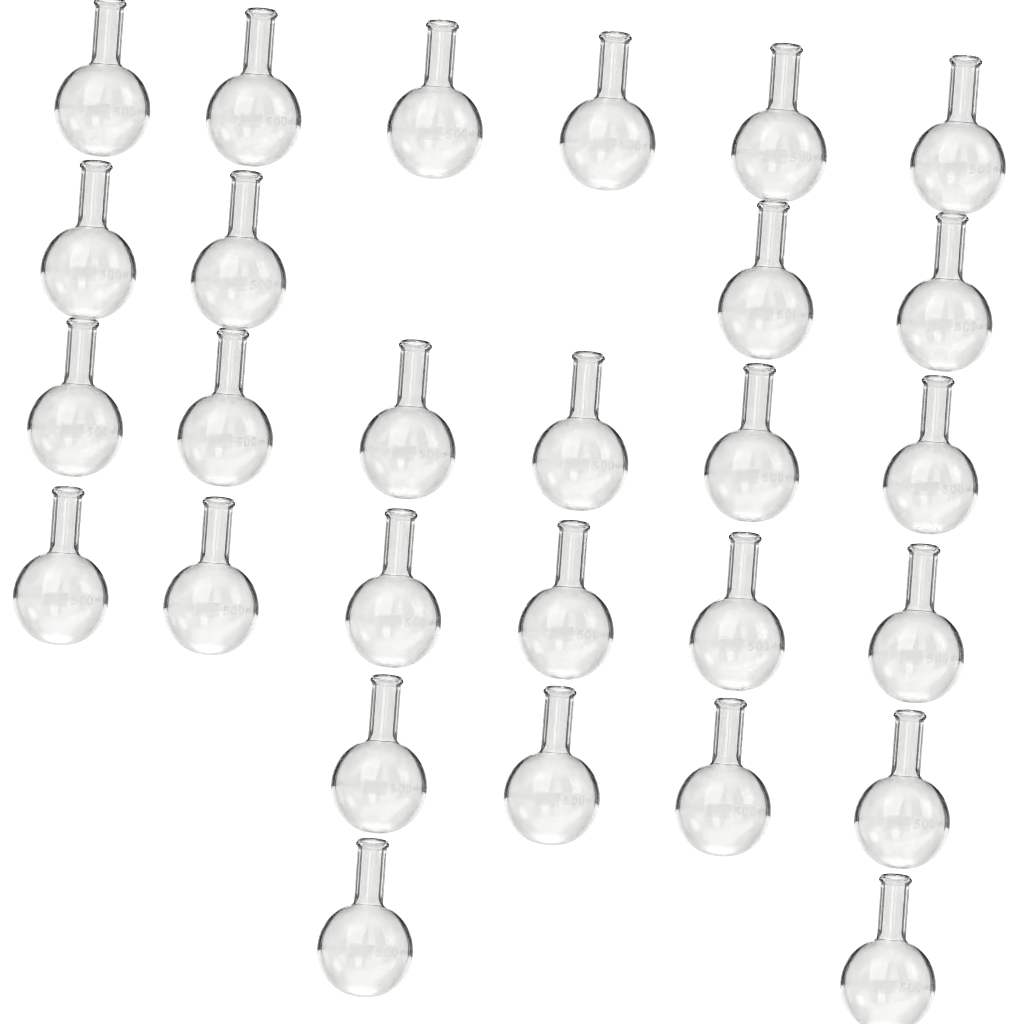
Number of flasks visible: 28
